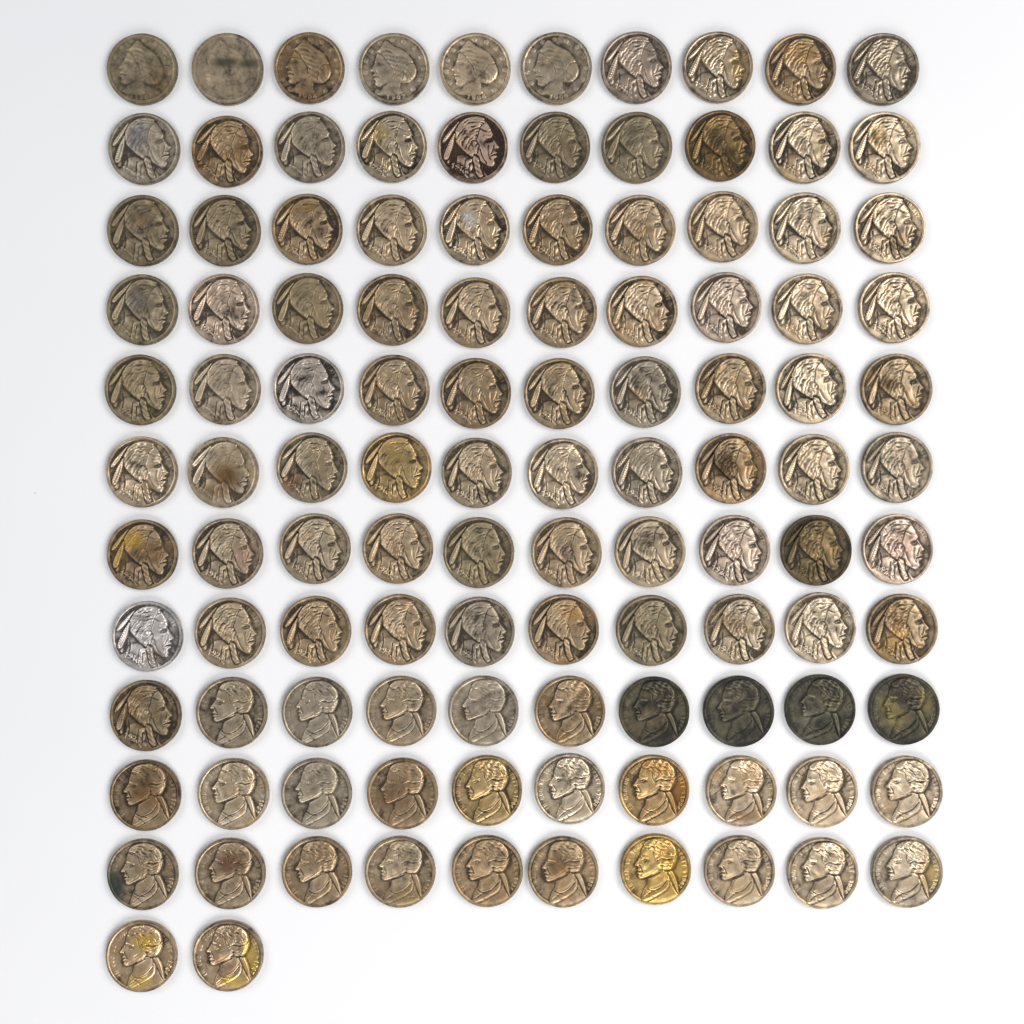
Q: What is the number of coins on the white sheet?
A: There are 112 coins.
